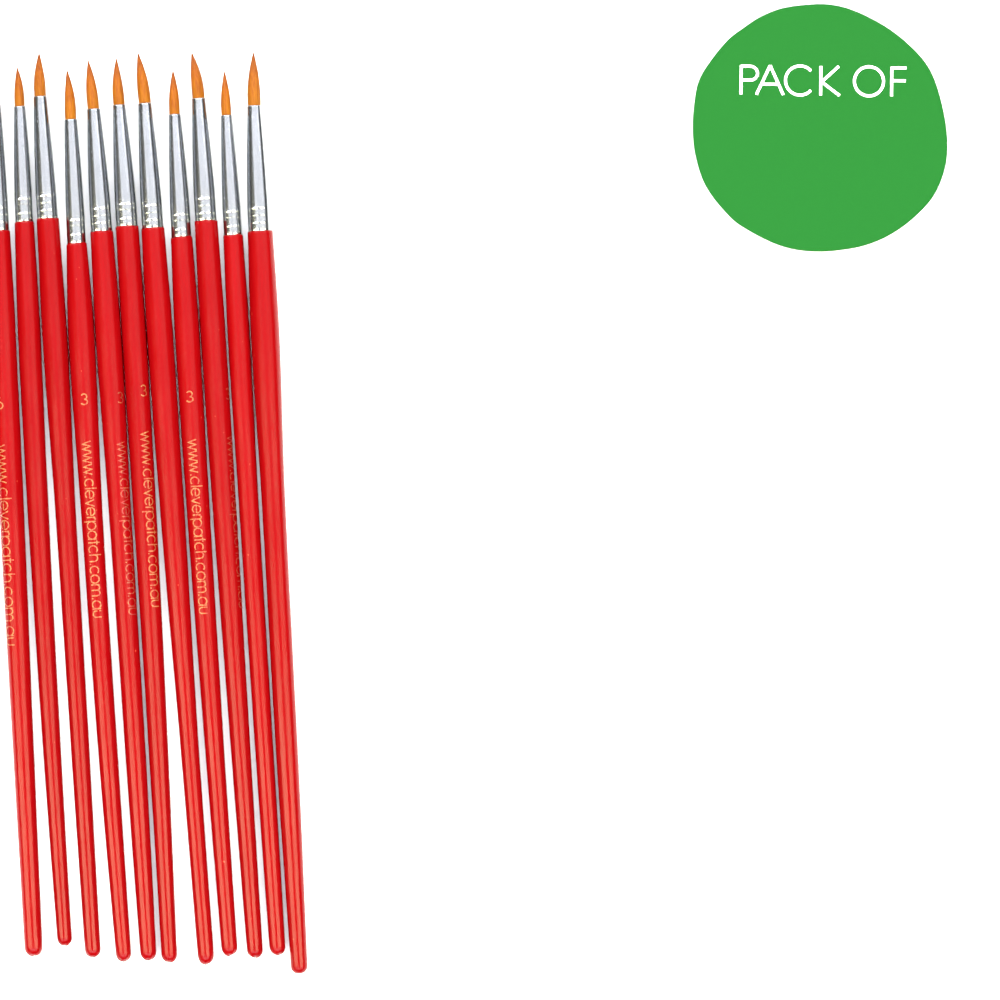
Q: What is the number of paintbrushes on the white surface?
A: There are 11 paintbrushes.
